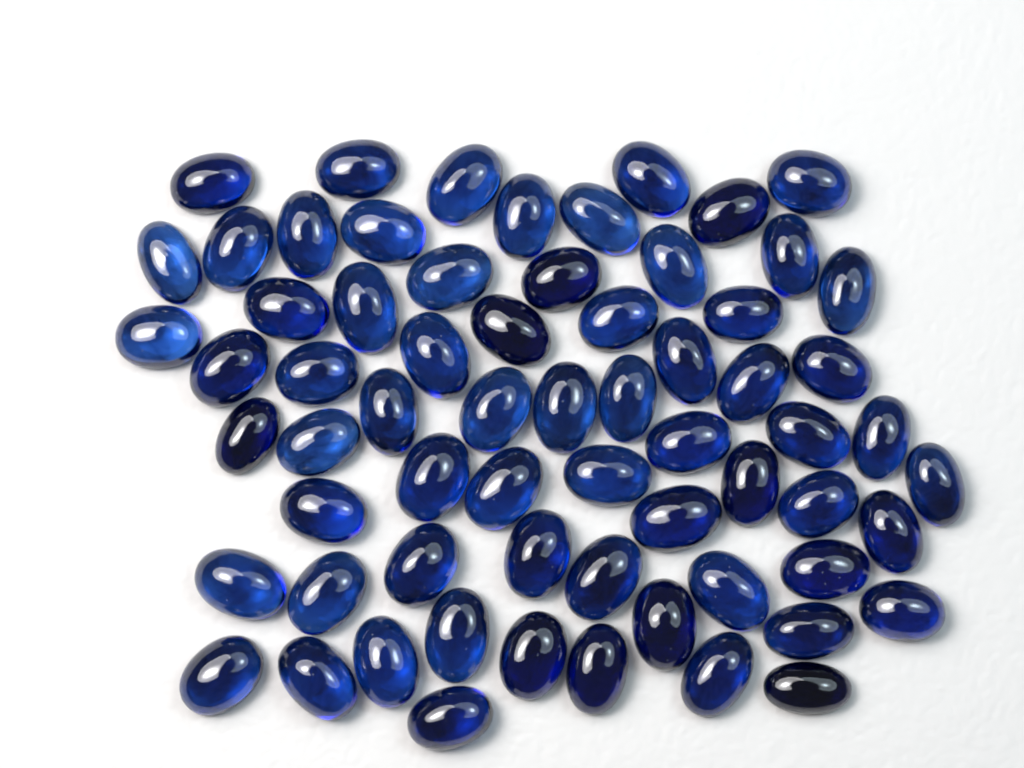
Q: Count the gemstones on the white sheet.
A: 66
